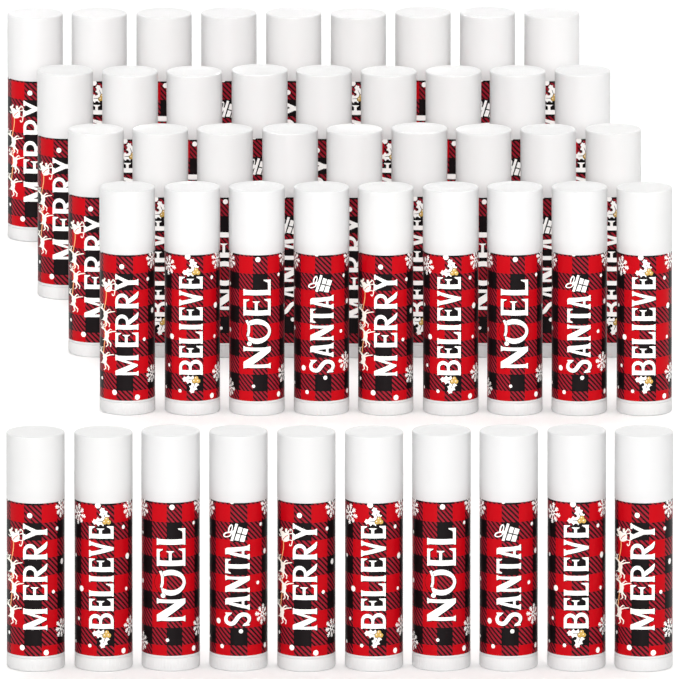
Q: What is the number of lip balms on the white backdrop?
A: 46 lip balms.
